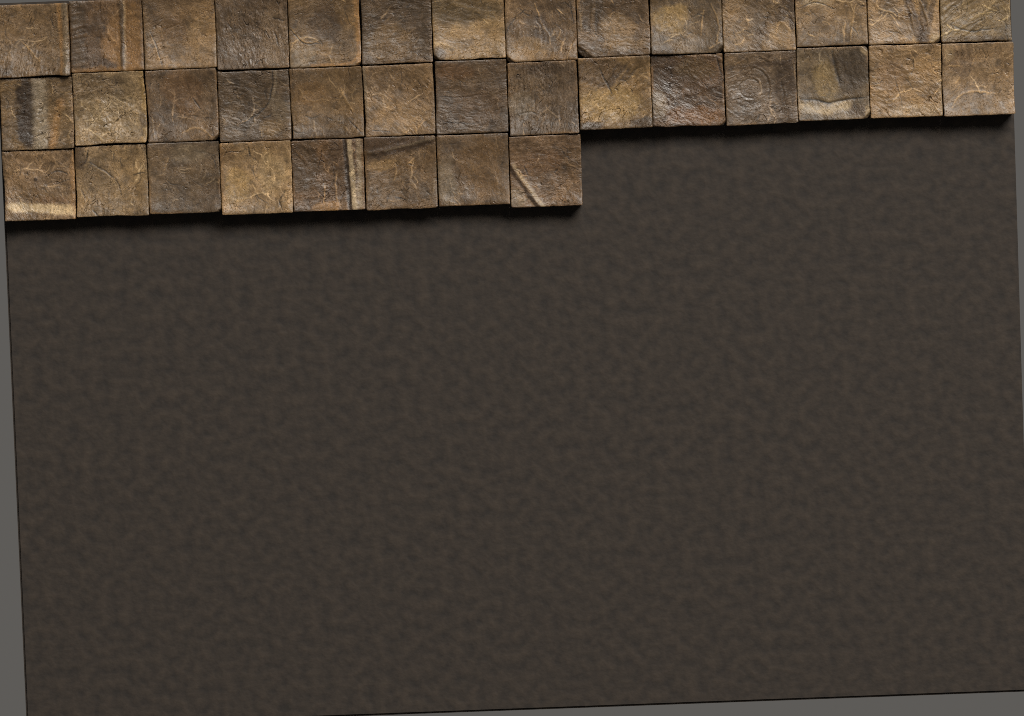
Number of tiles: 36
